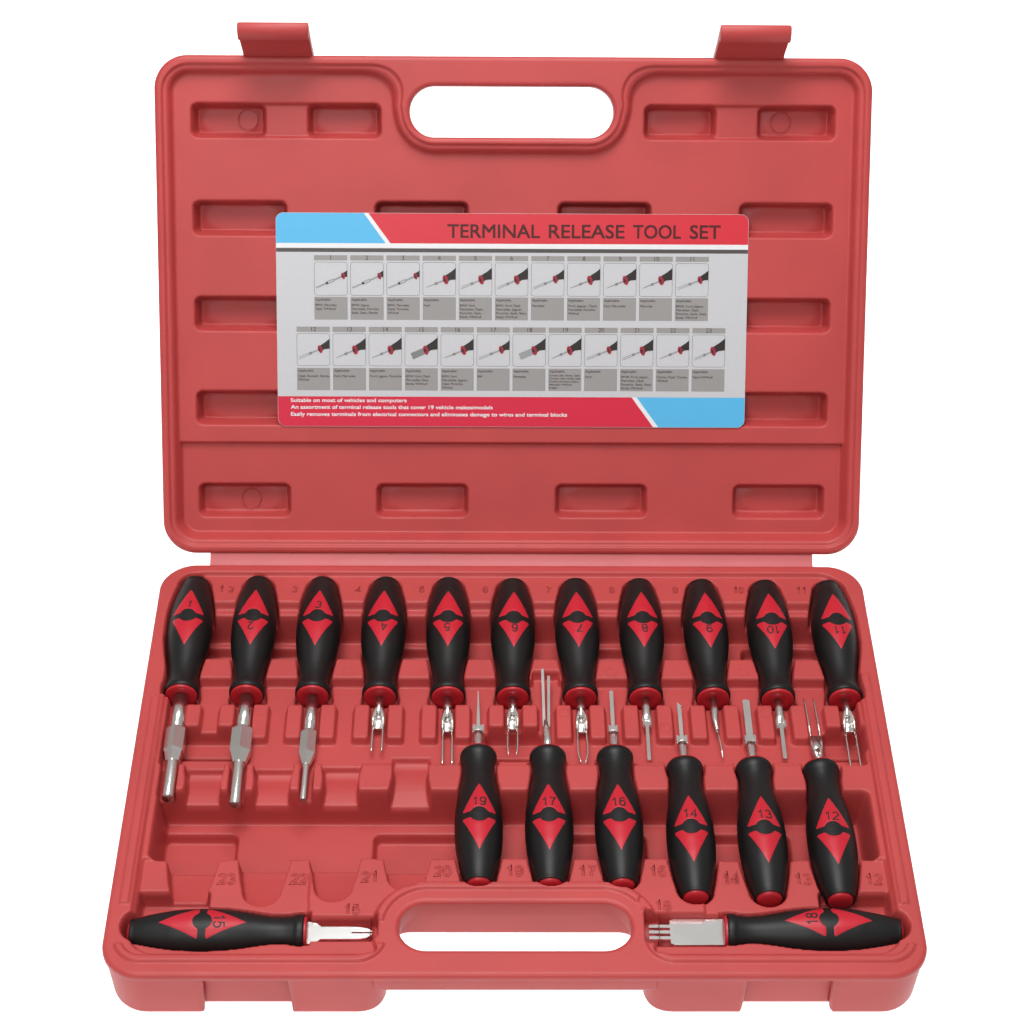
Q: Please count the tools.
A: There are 19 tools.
